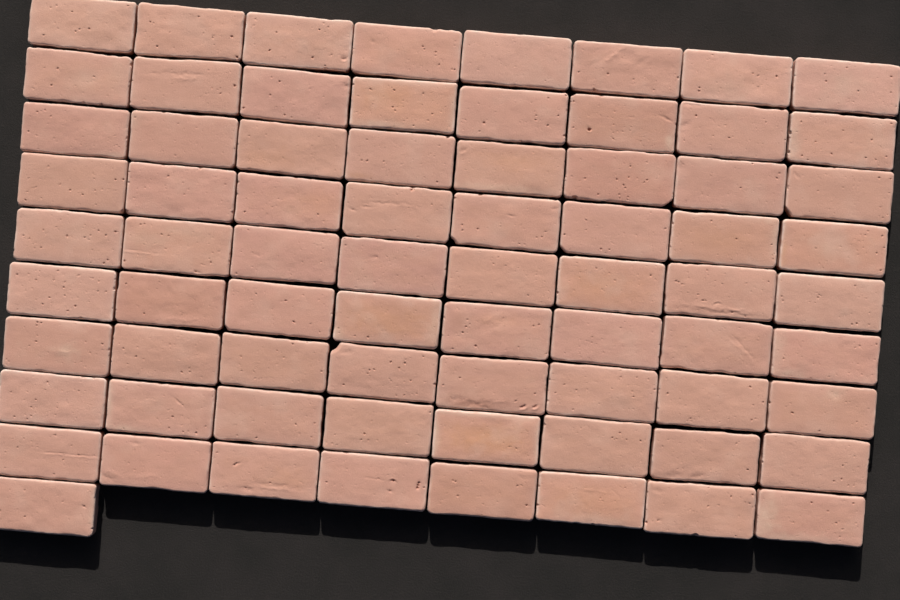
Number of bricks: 73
